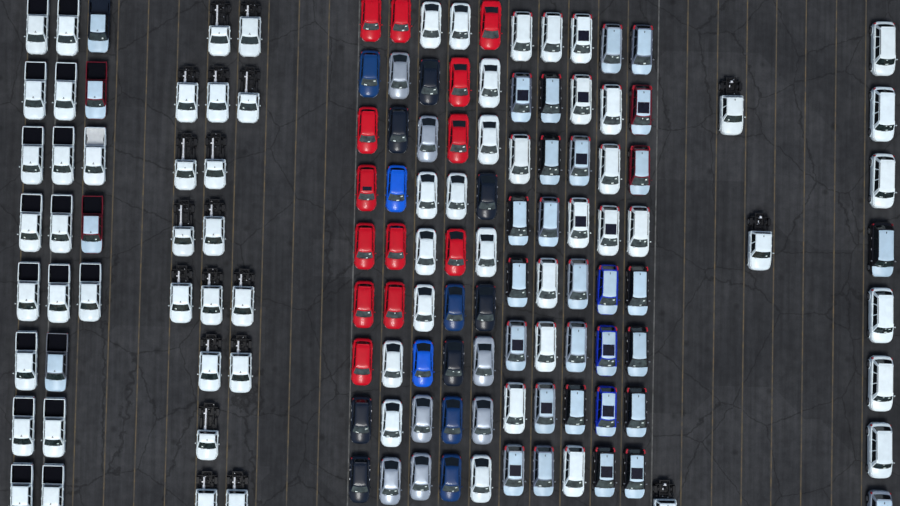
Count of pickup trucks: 21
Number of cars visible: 93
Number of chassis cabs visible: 20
